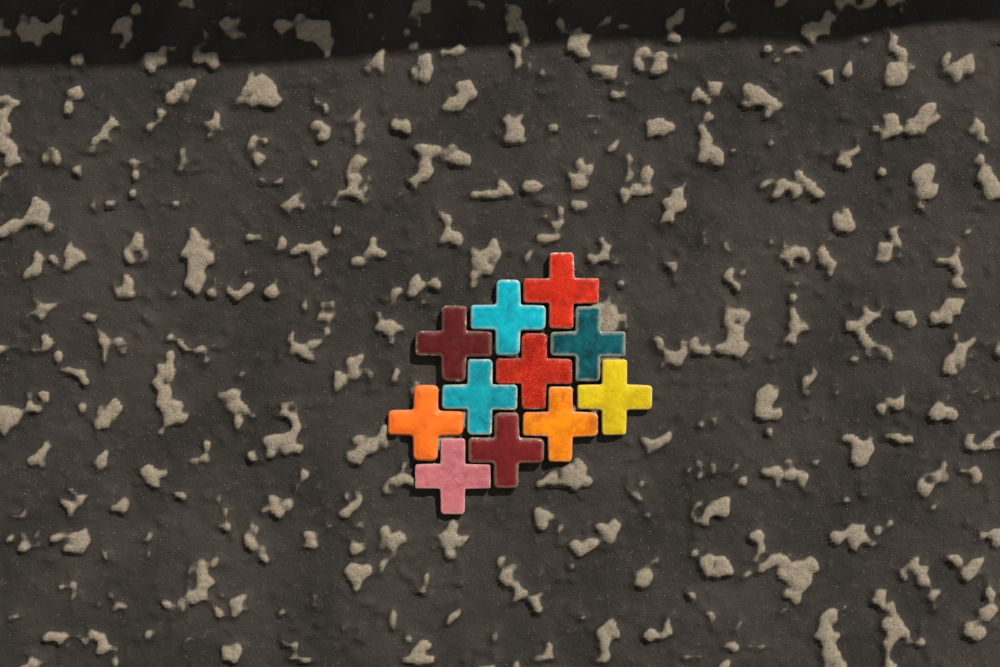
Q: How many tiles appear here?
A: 11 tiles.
